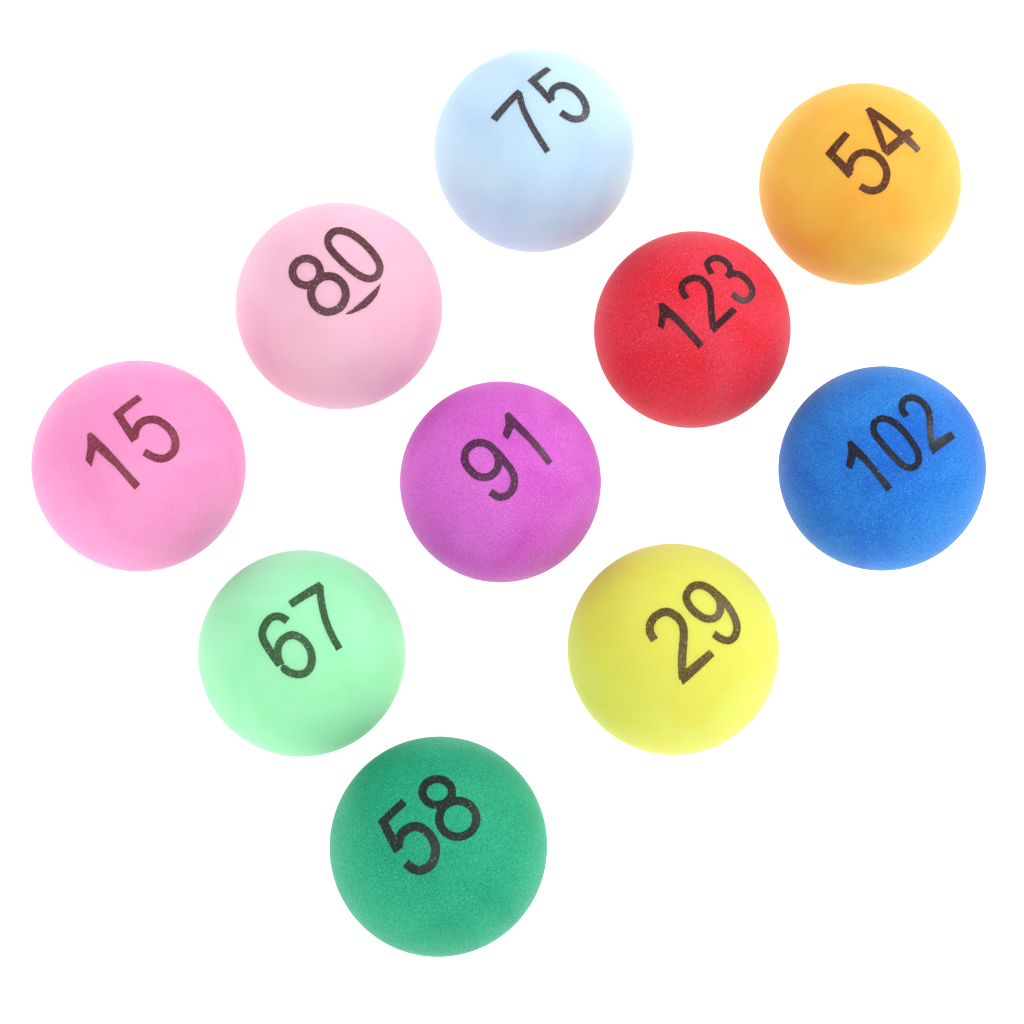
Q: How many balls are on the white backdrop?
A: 10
